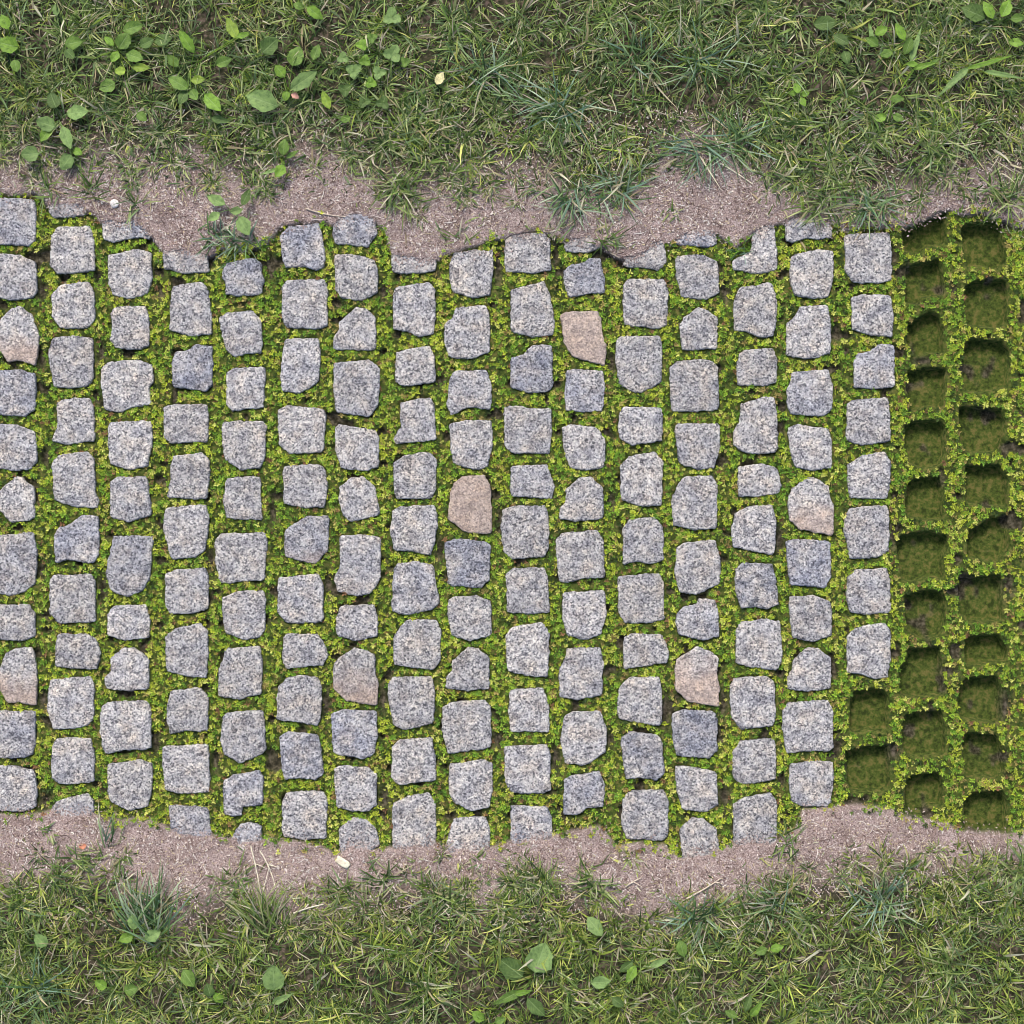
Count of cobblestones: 176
